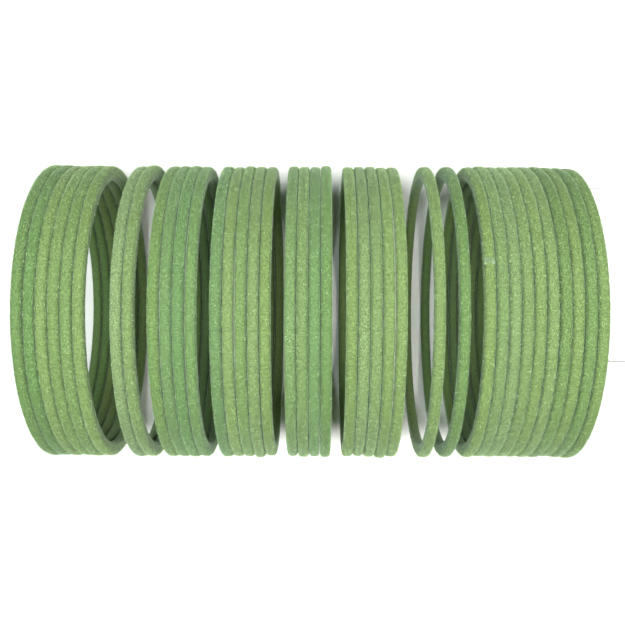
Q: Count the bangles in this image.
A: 38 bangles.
